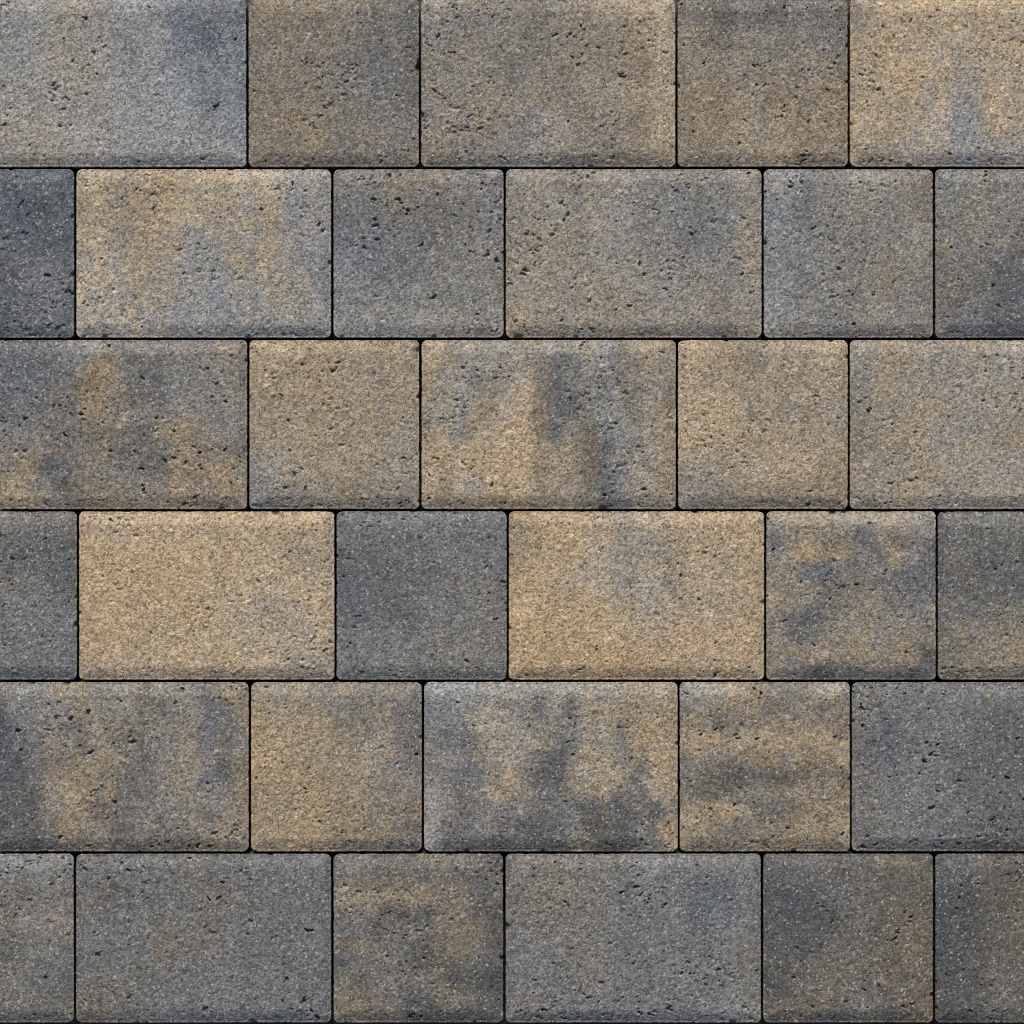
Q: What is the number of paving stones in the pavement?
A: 33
